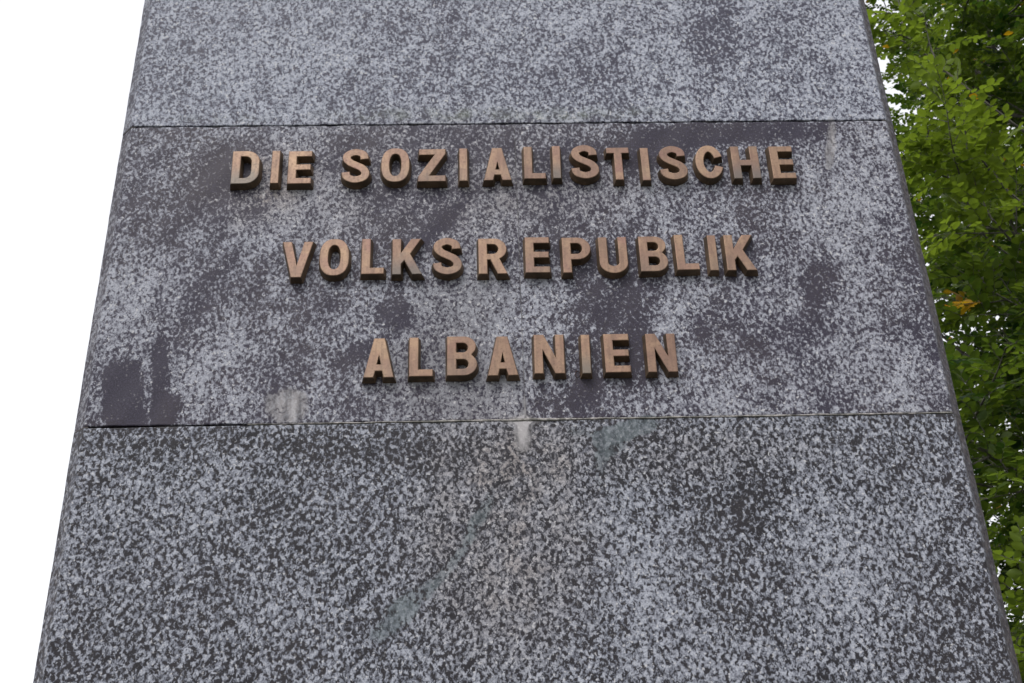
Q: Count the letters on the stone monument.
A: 38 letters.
